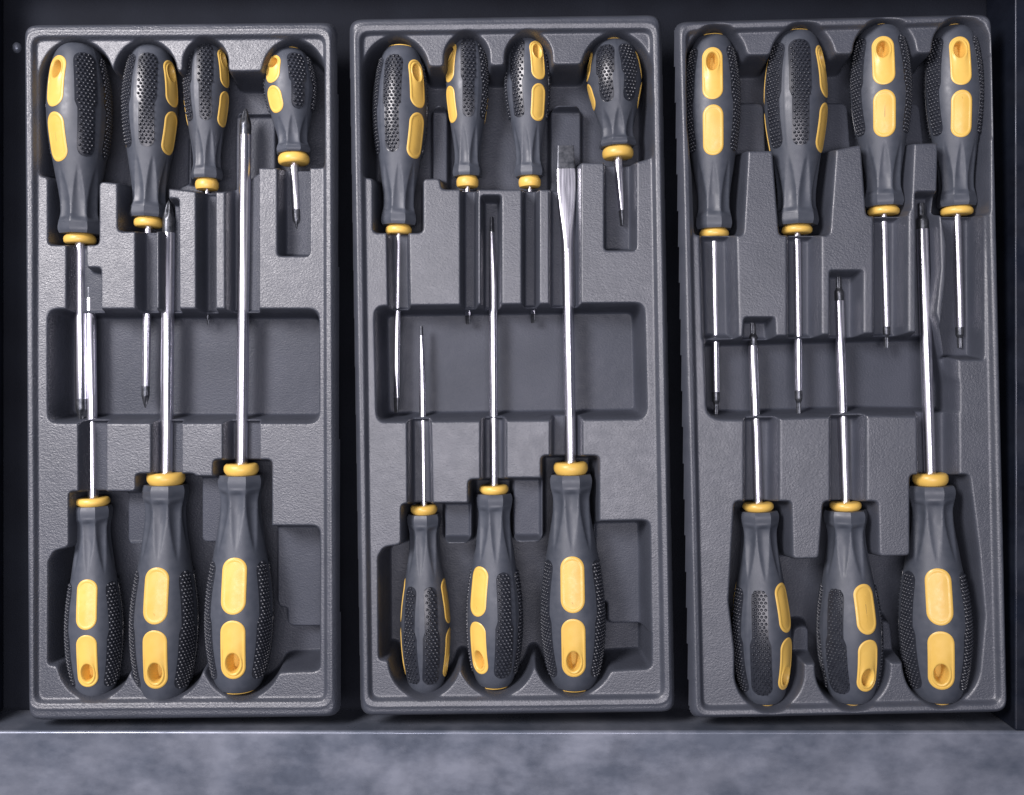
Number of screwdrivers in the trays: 21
